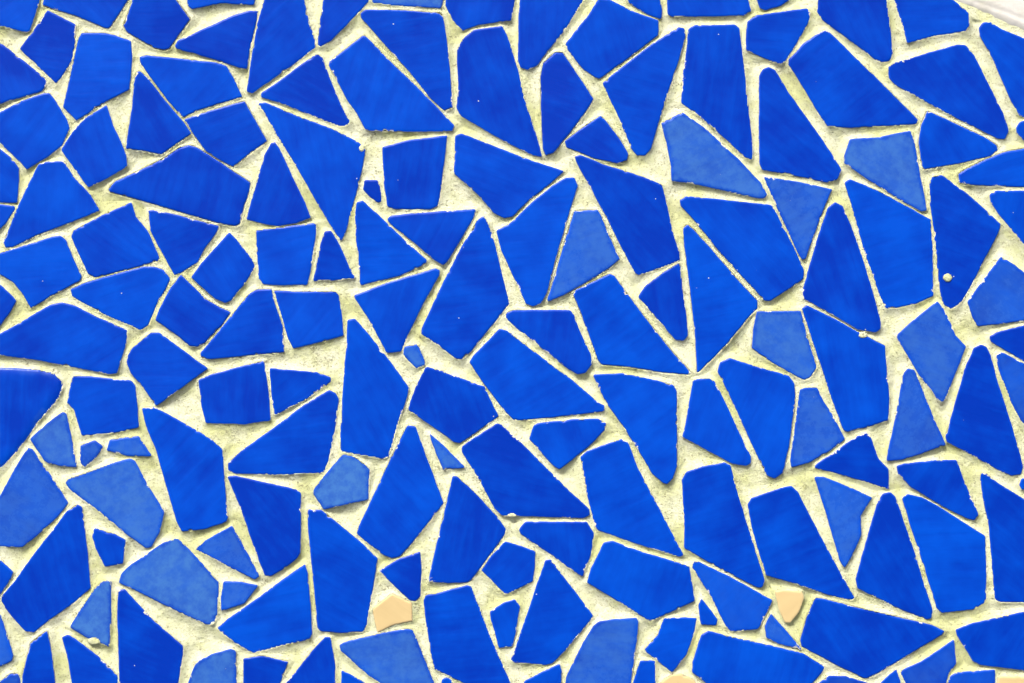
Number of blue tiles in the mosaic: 166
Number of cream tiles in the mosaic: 4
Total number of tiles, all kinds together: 170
